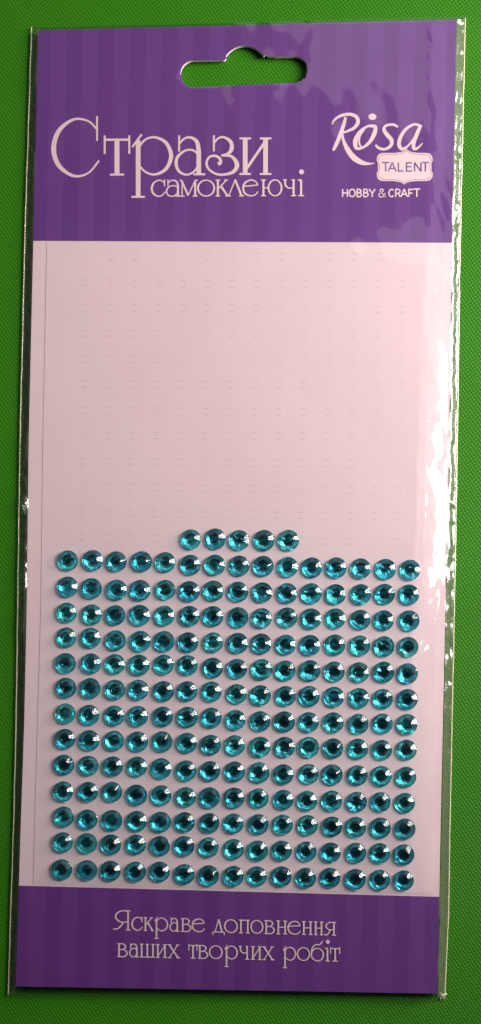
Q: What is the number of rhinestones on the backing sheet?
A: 200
